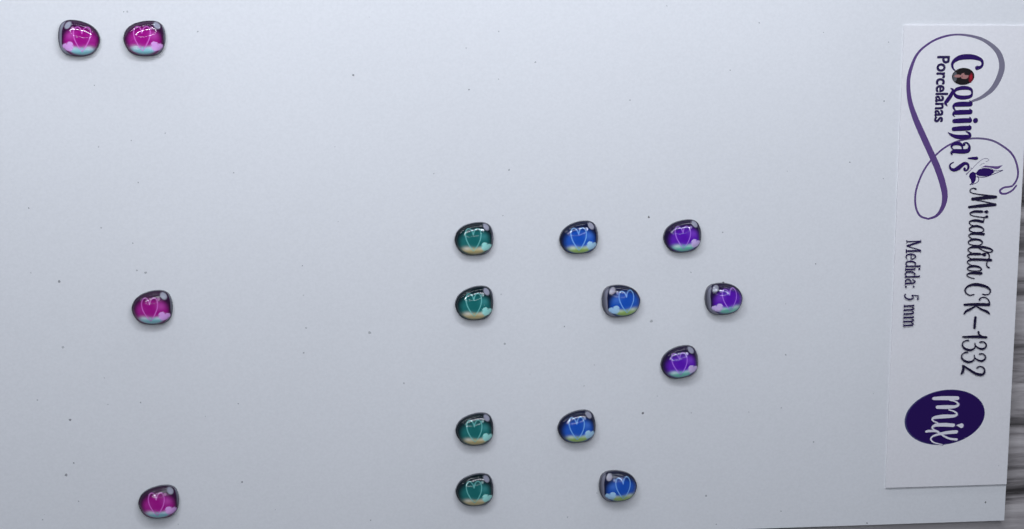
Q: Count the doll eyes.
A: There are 15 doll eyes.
